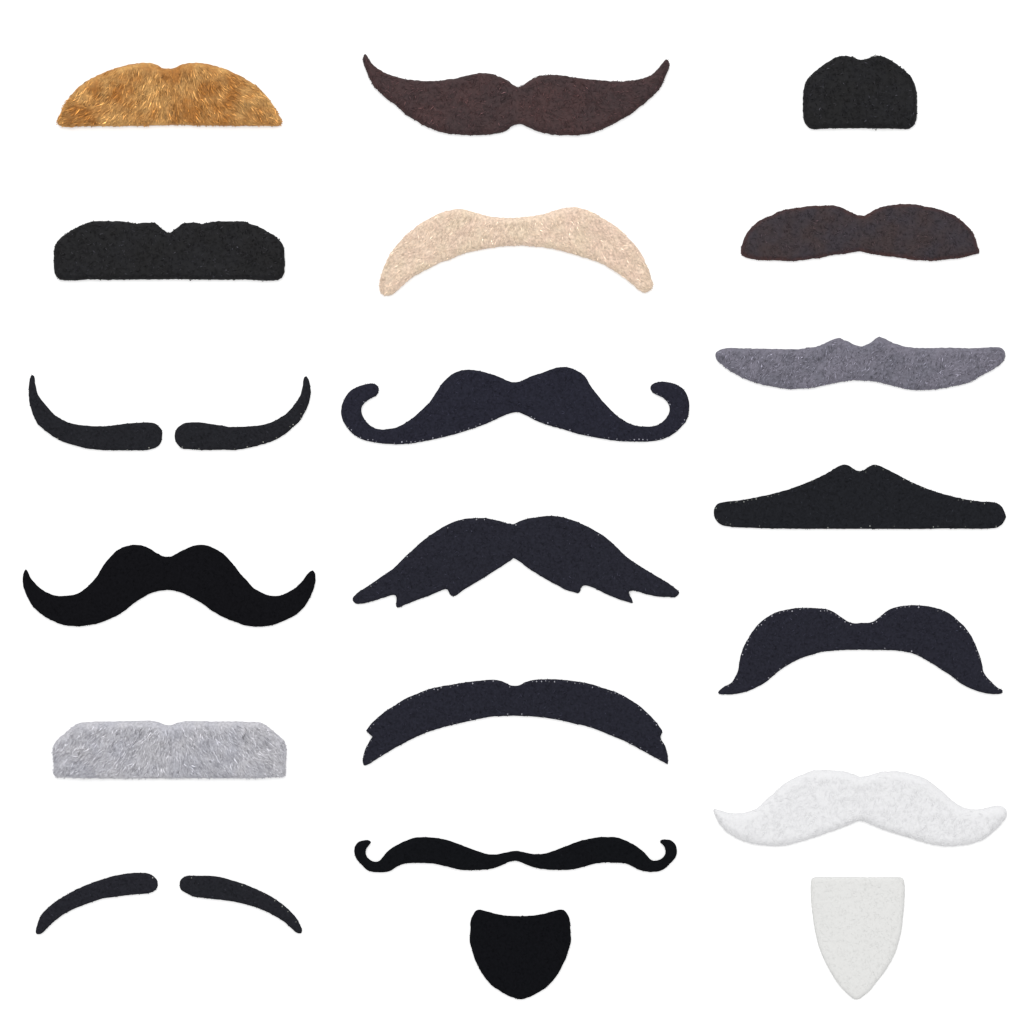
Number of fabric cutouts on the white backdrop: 22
